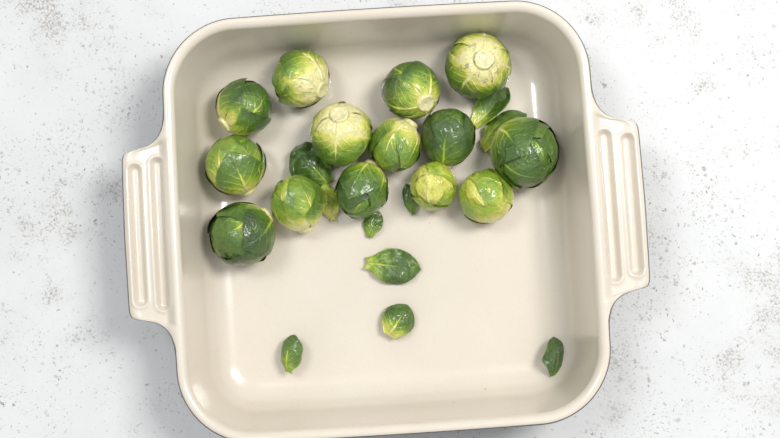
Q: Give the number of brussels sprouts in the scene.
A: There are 14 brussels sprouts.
